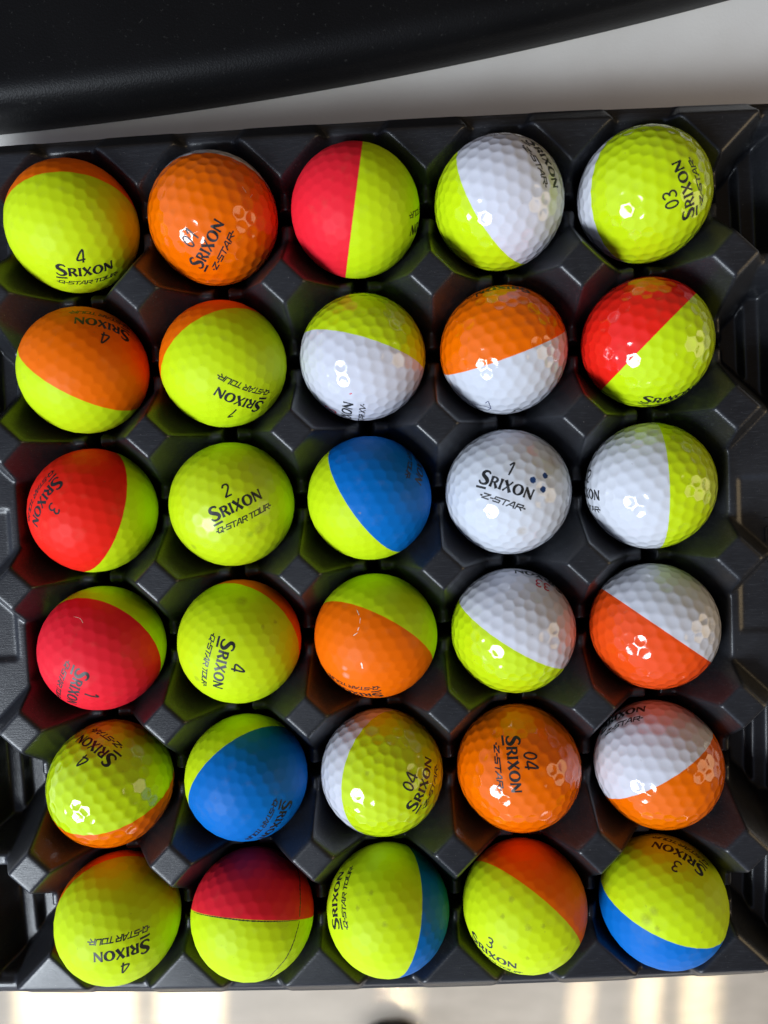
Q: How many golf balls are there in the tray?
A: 30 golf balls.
